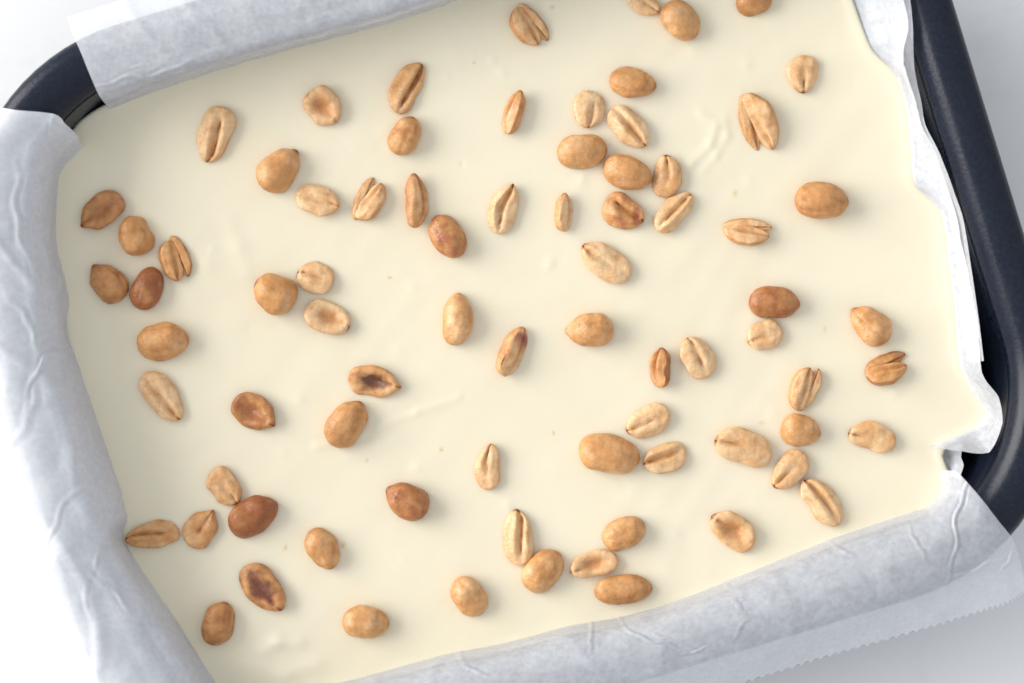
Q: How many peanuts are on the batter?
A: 77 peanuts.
